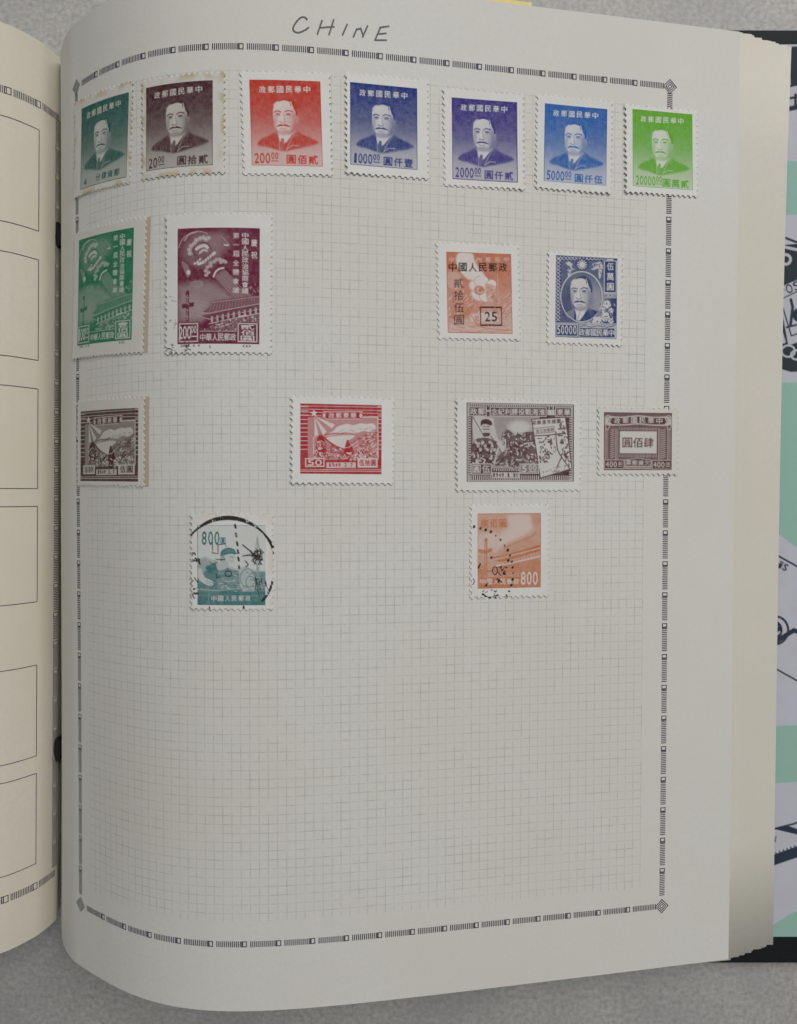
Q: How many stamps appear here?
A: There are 17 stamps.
